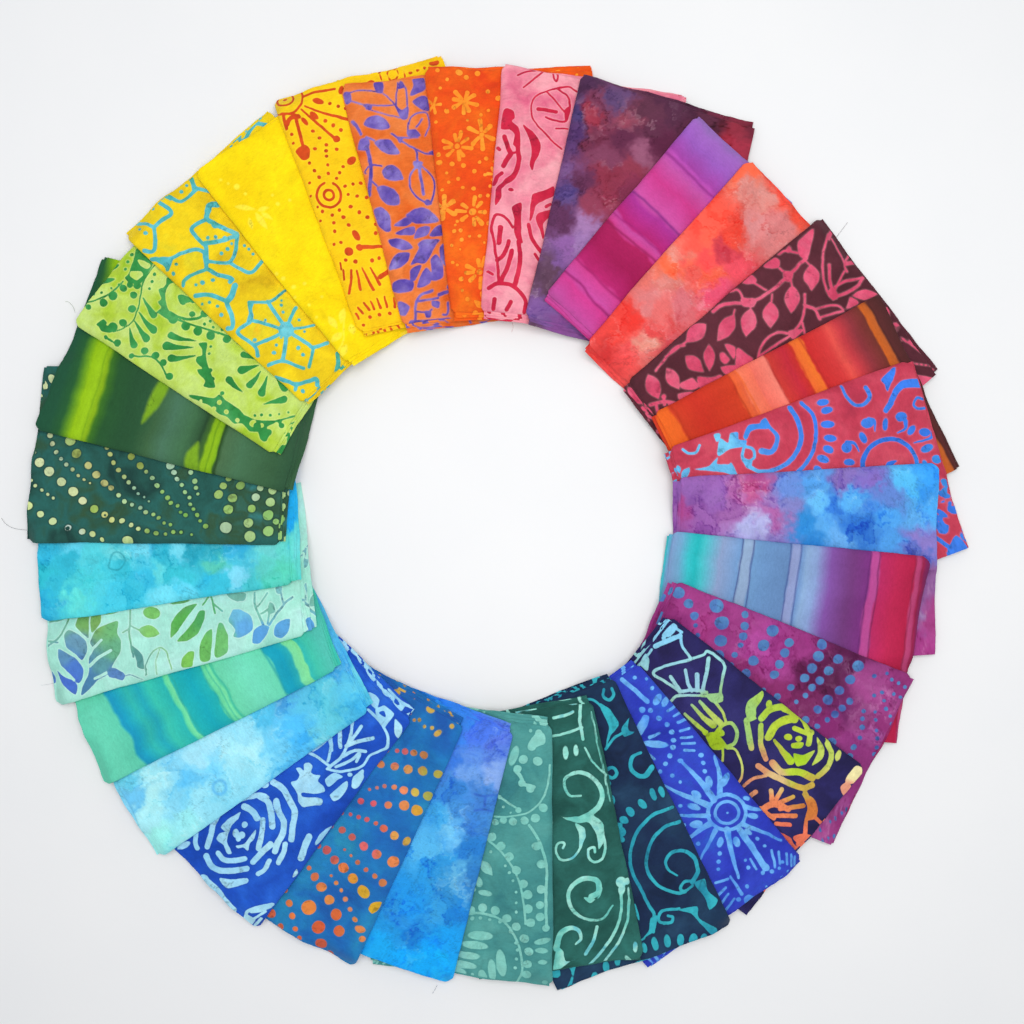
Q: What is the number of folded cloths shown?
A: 30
